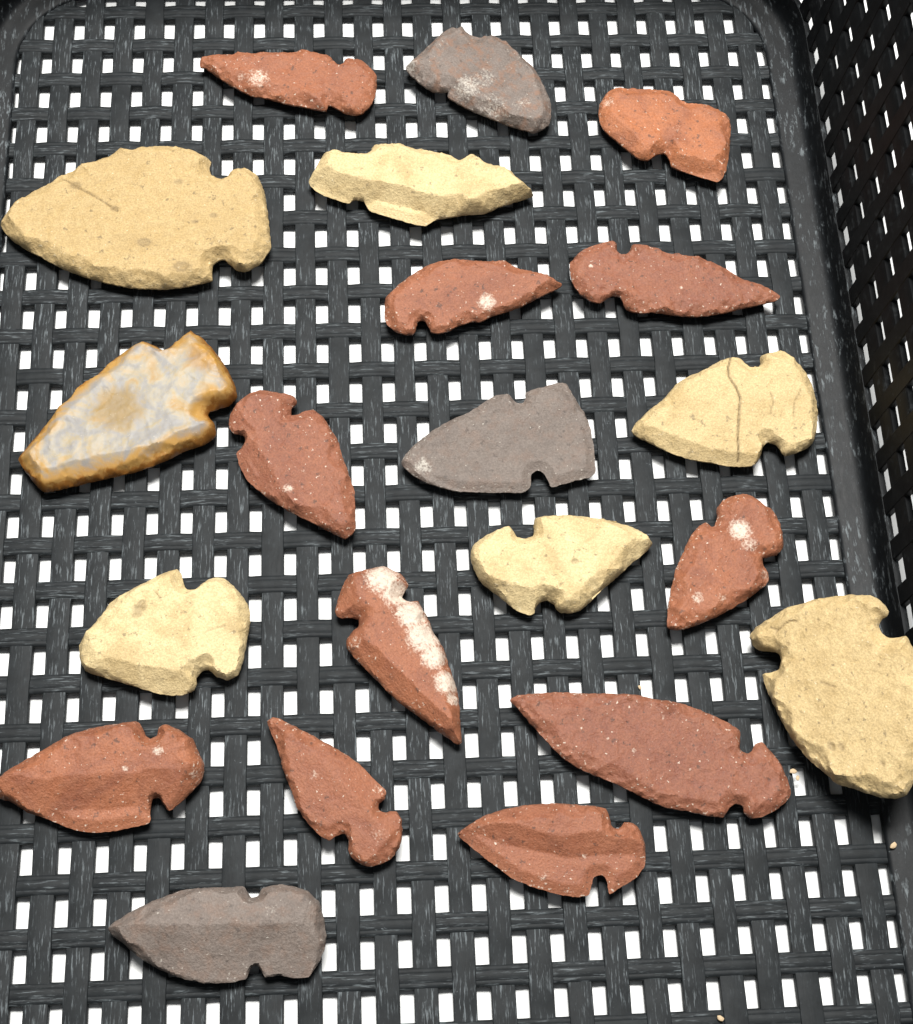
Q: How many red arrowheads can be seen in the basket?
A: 11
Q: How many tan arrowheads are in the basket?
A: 6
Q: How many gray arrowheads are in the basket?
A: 3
